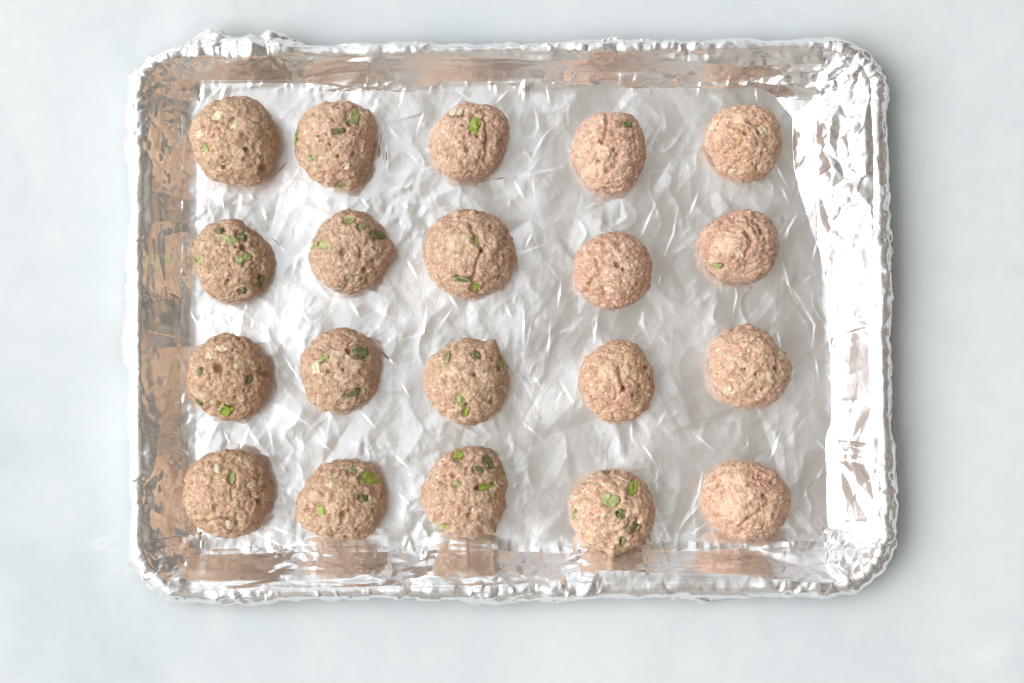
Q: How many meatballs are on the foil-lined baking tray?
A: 20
